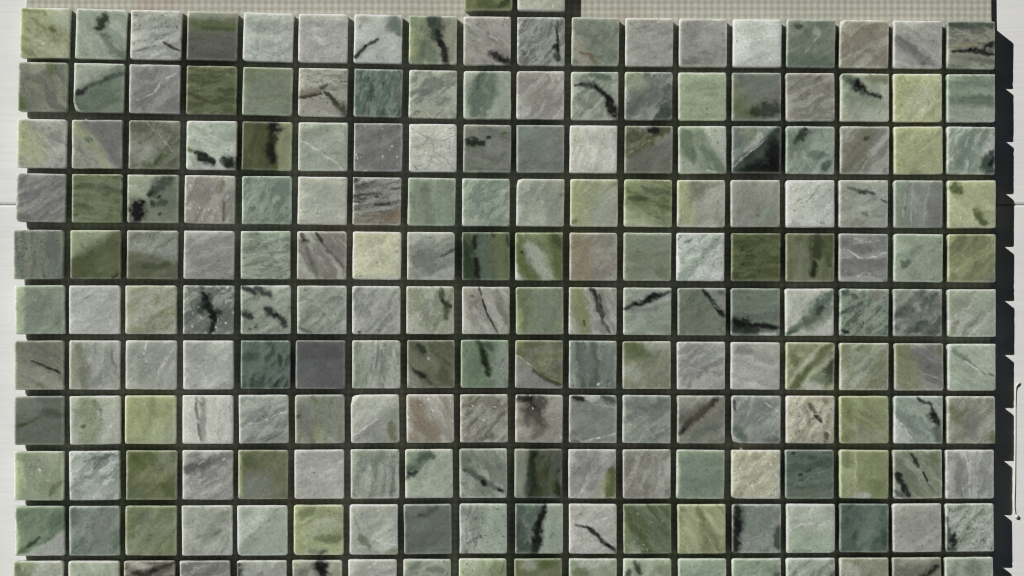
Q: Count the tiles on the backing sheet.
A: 200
